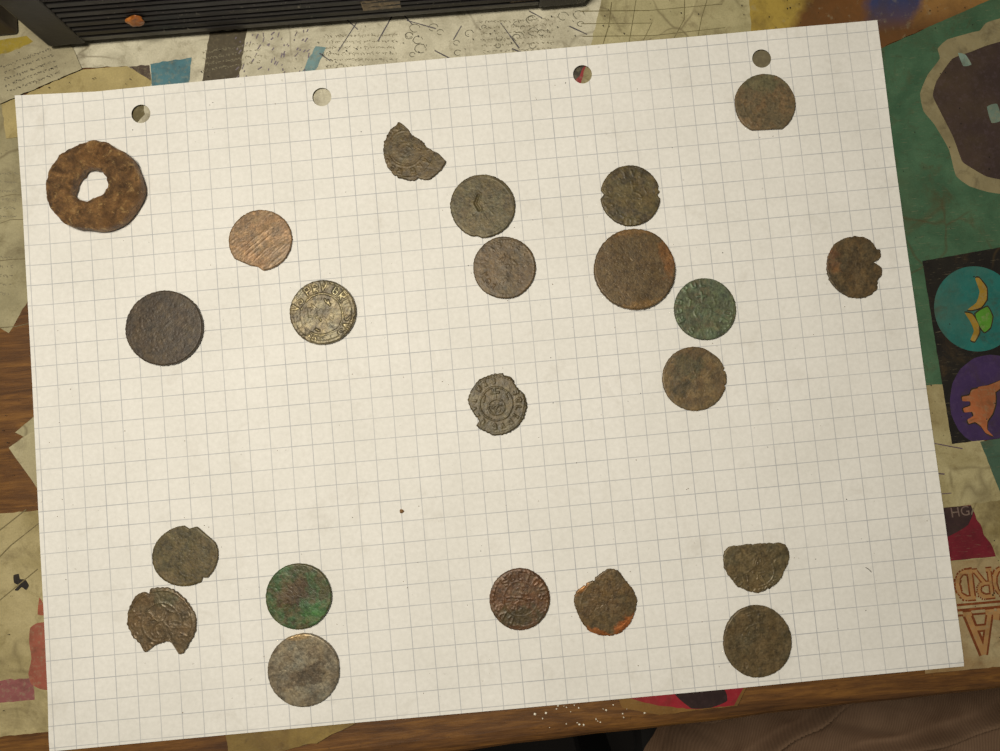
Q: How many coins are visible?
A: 21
